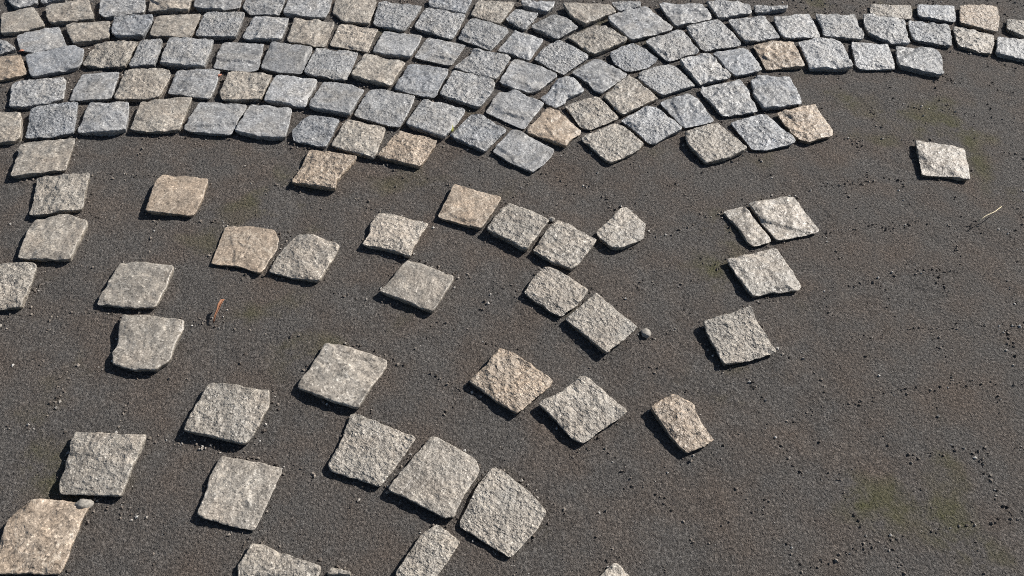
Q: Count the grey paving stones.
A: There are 75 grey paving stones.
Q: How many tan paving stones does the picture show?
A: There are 69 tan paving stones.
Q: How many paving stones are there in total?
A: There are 144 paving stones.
